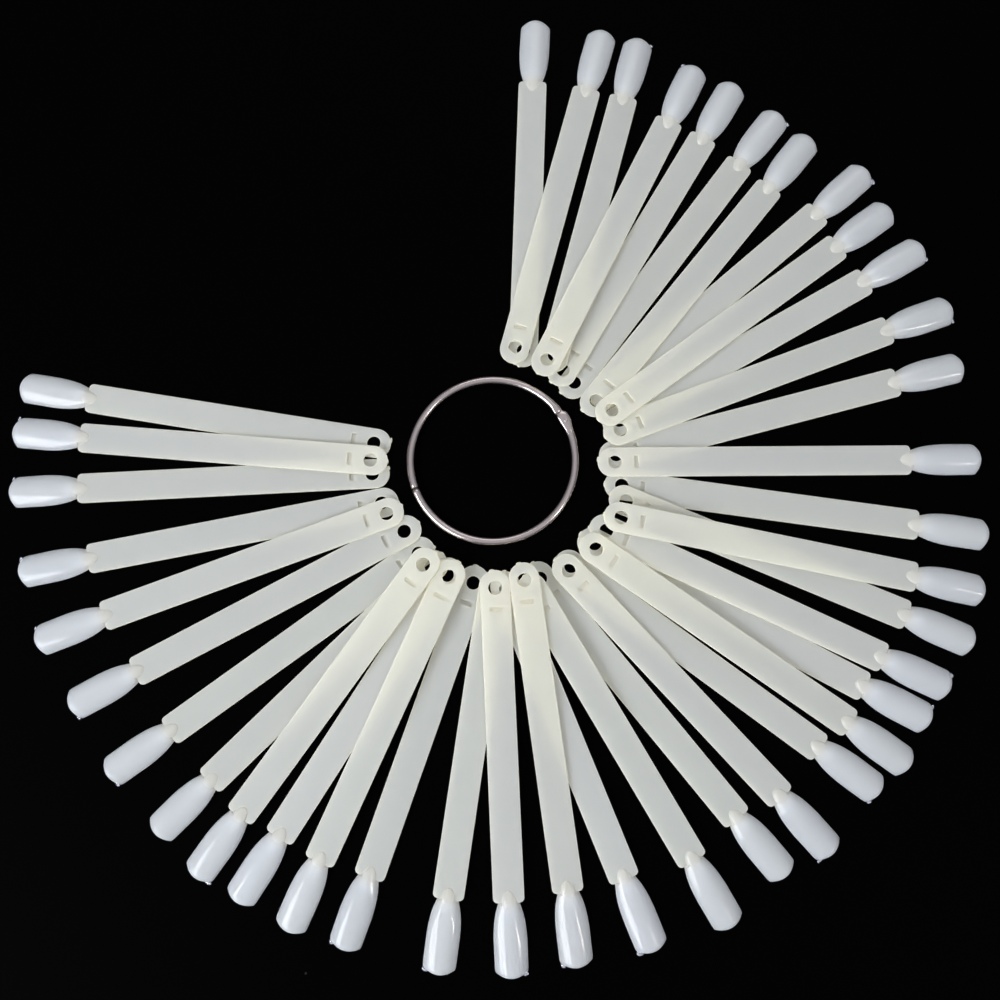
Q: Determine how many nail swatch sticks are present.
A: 39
